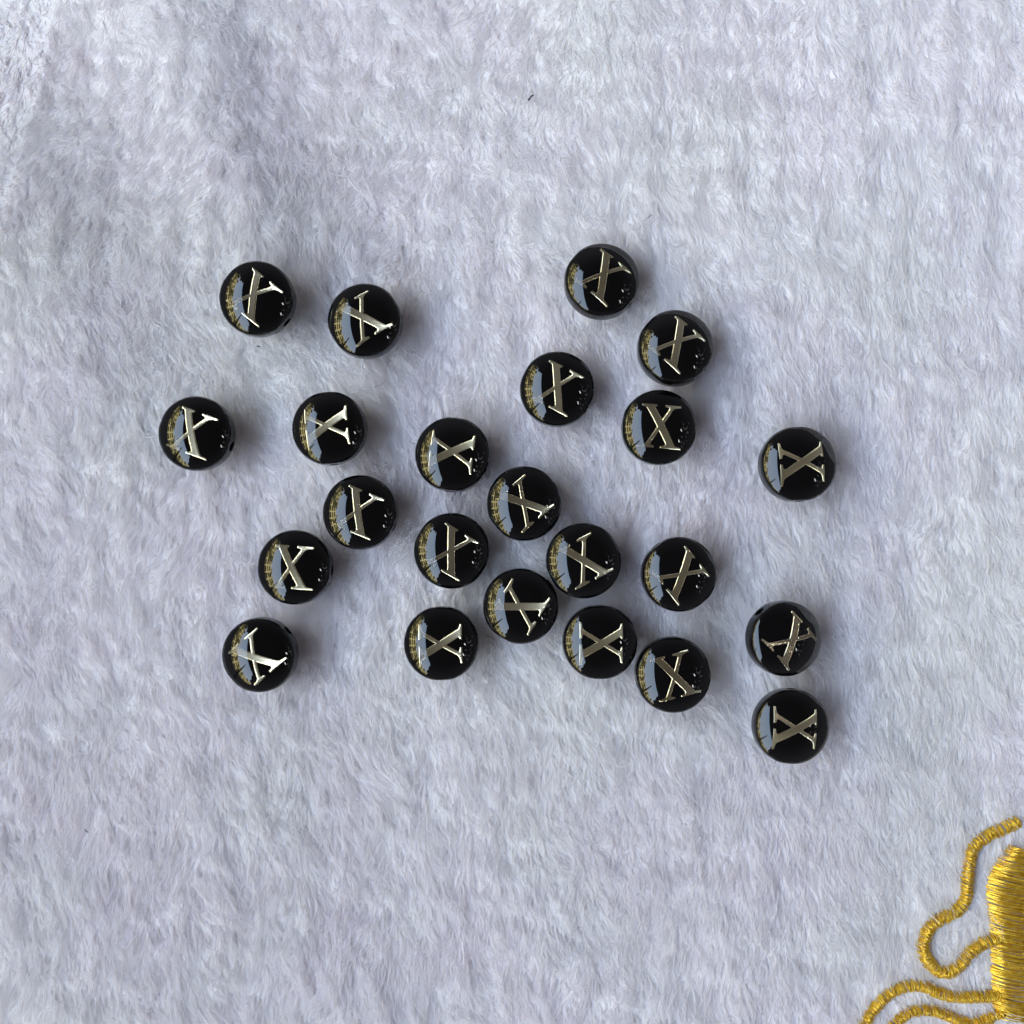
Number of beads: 23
